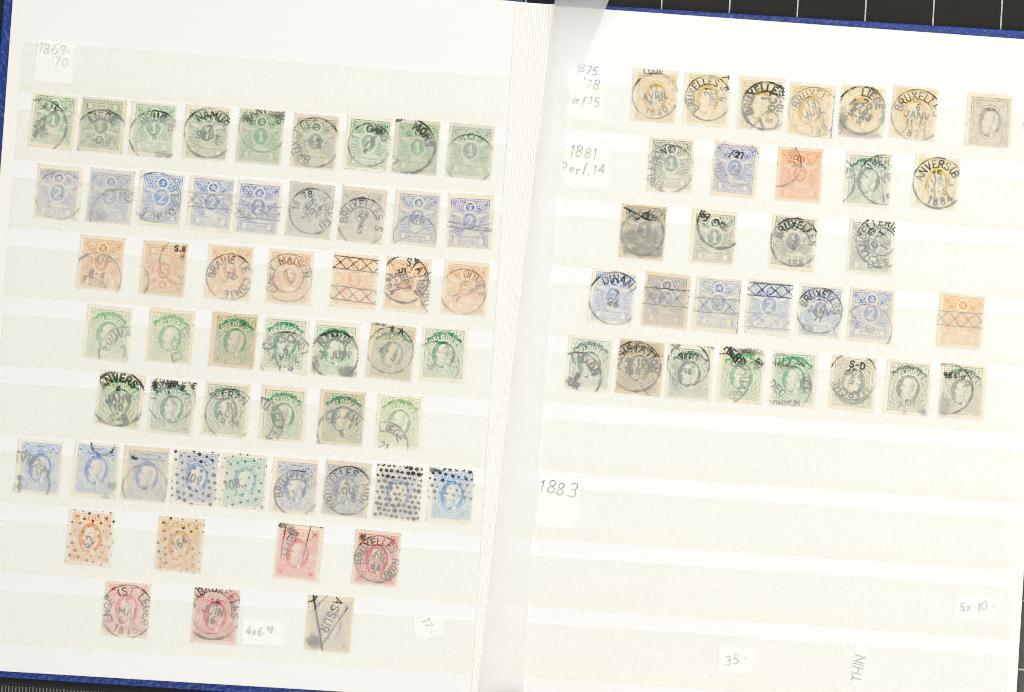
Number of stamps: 85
